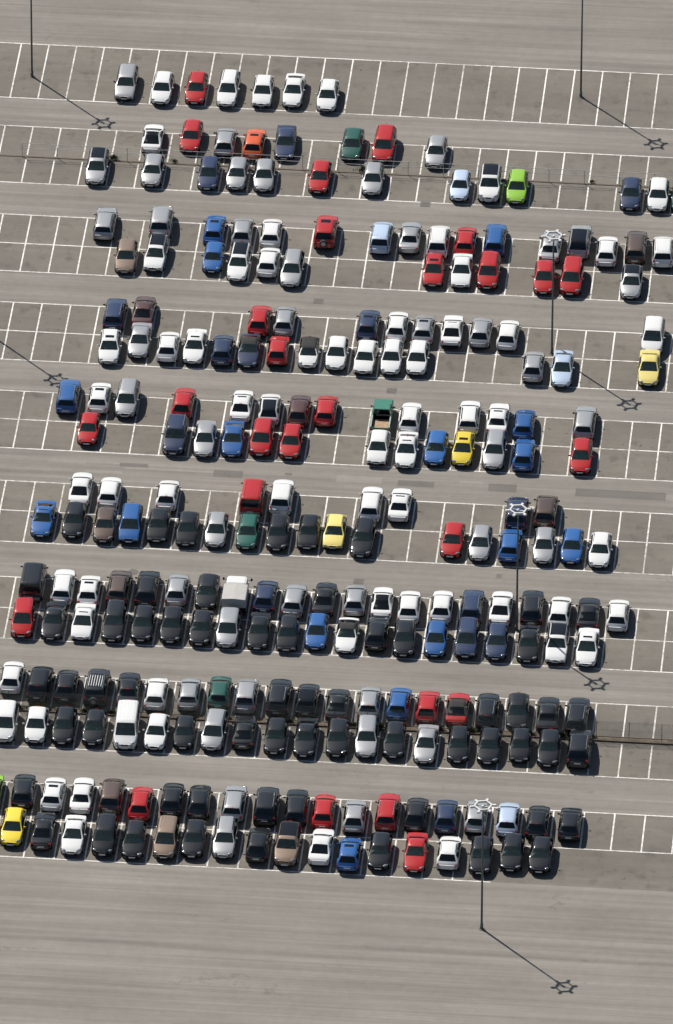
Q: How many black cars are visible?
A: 63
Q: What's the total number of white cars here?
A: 66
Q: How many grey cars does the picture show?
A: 42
